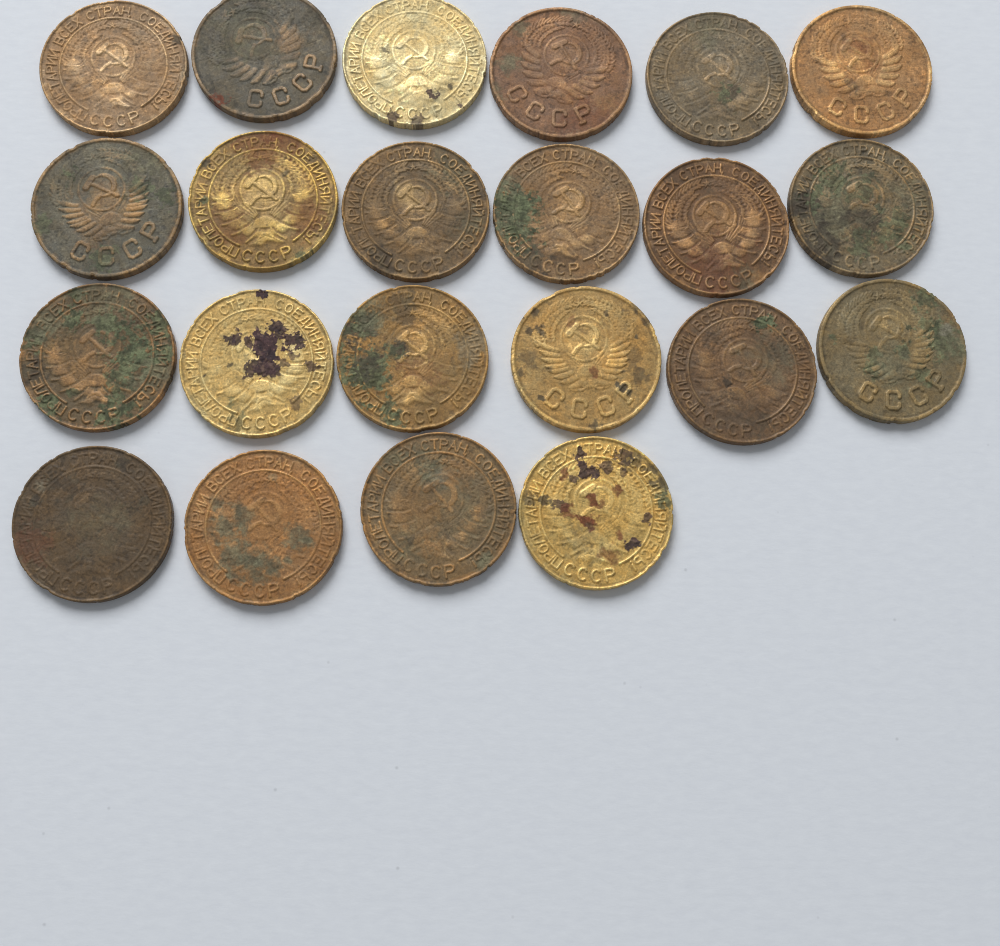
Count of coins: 22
